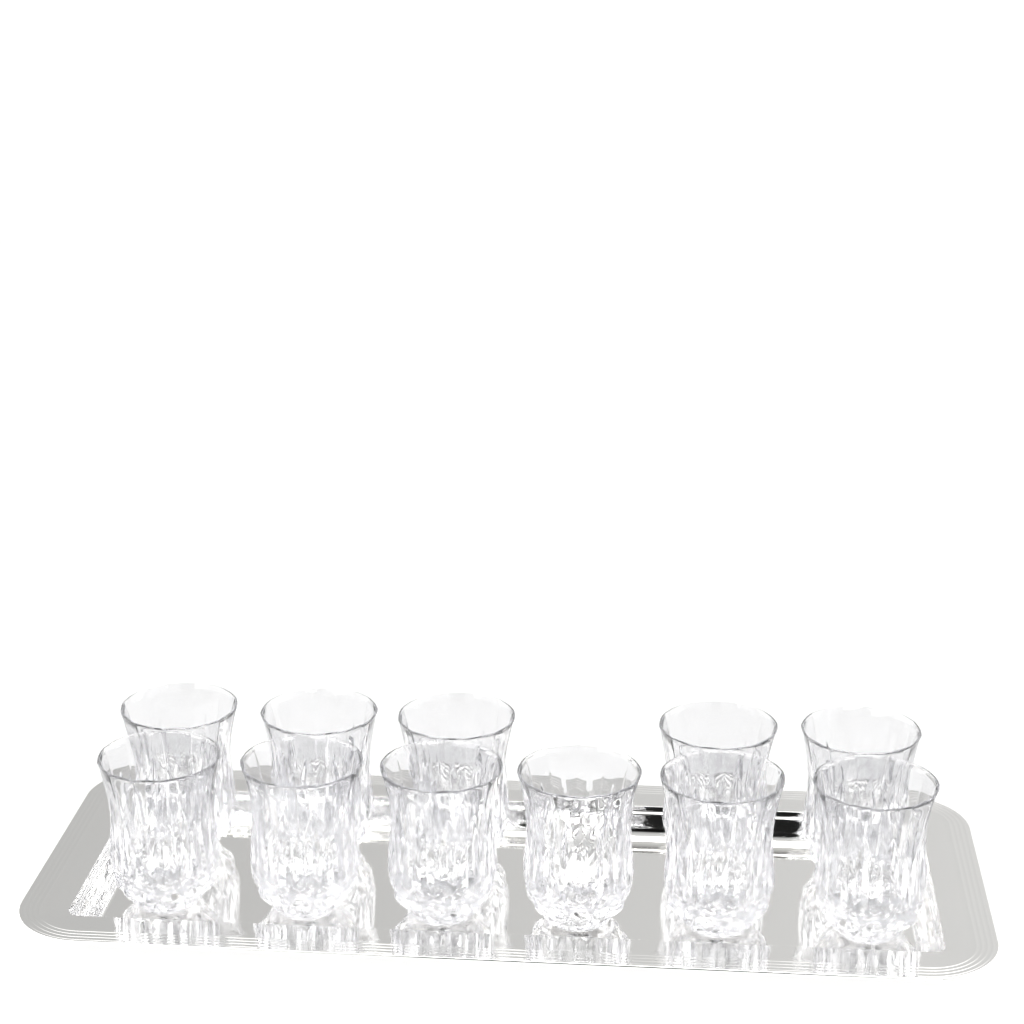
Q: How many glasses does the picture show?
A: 11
